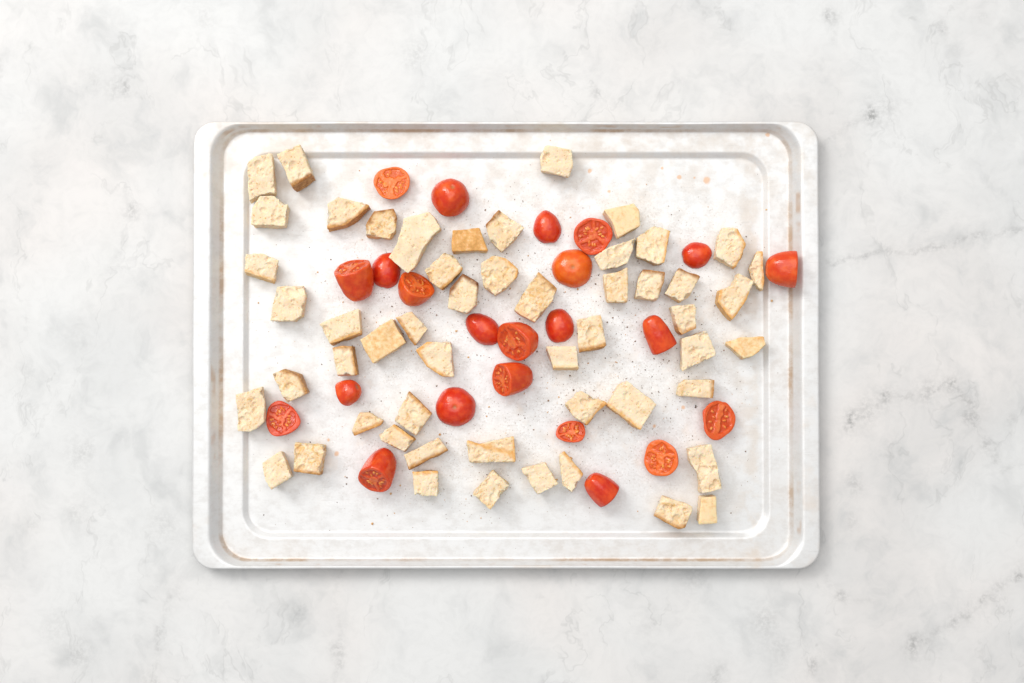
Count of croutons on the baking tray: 53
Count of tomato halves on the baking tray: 23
